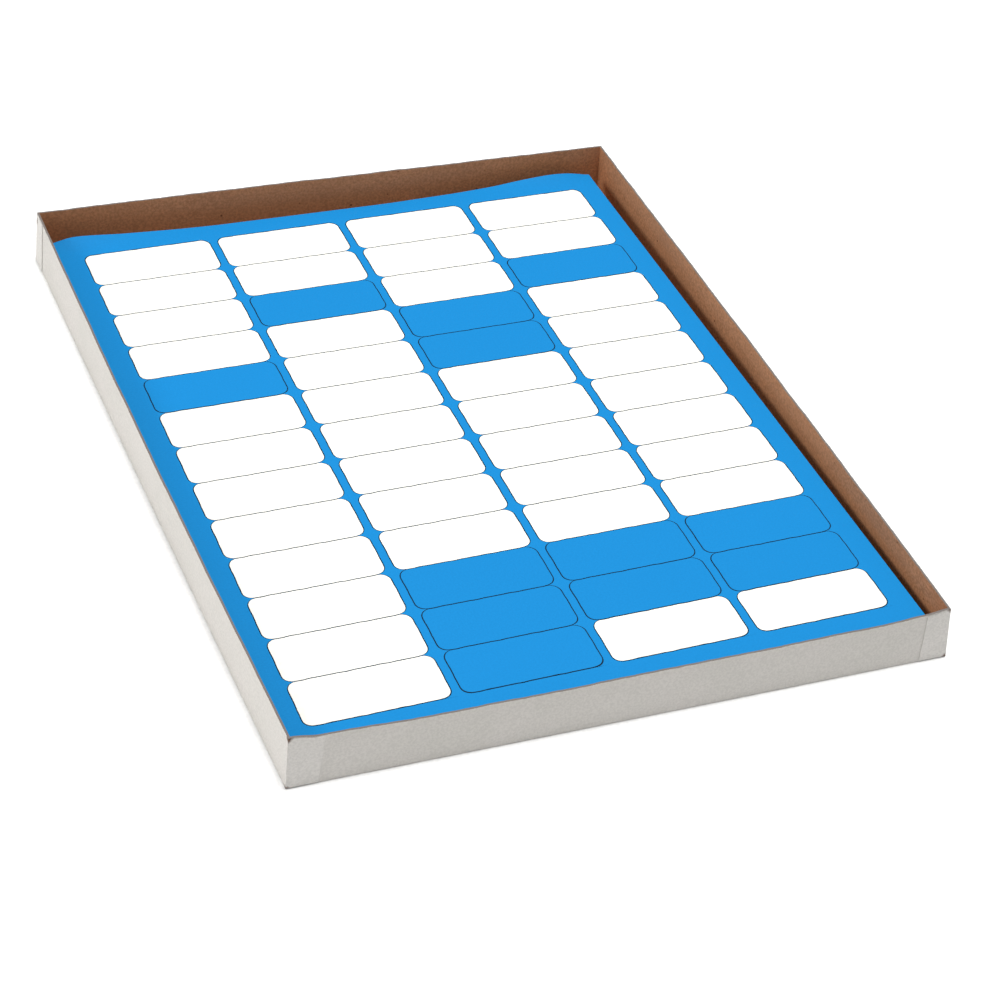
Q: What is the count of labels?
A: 12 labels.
